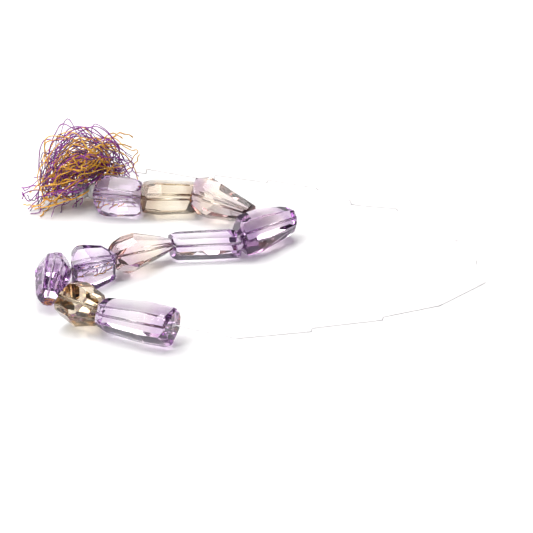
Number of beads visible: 10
